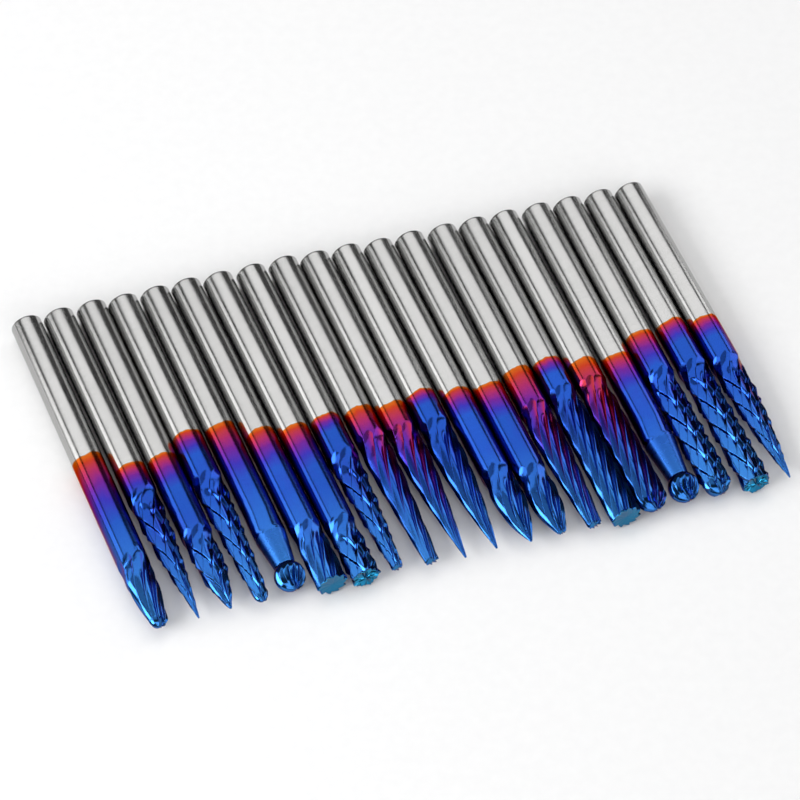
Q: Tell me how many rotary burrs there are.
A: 20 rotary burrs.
